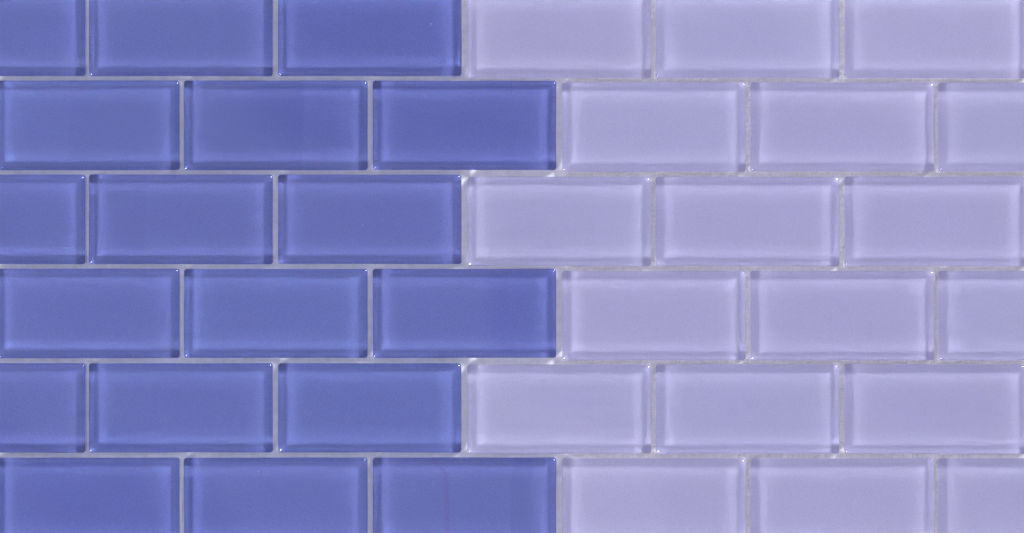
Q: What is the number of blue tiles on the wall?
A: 18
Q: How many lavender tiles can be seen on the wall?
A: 18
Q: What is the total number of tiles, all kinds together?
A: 36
